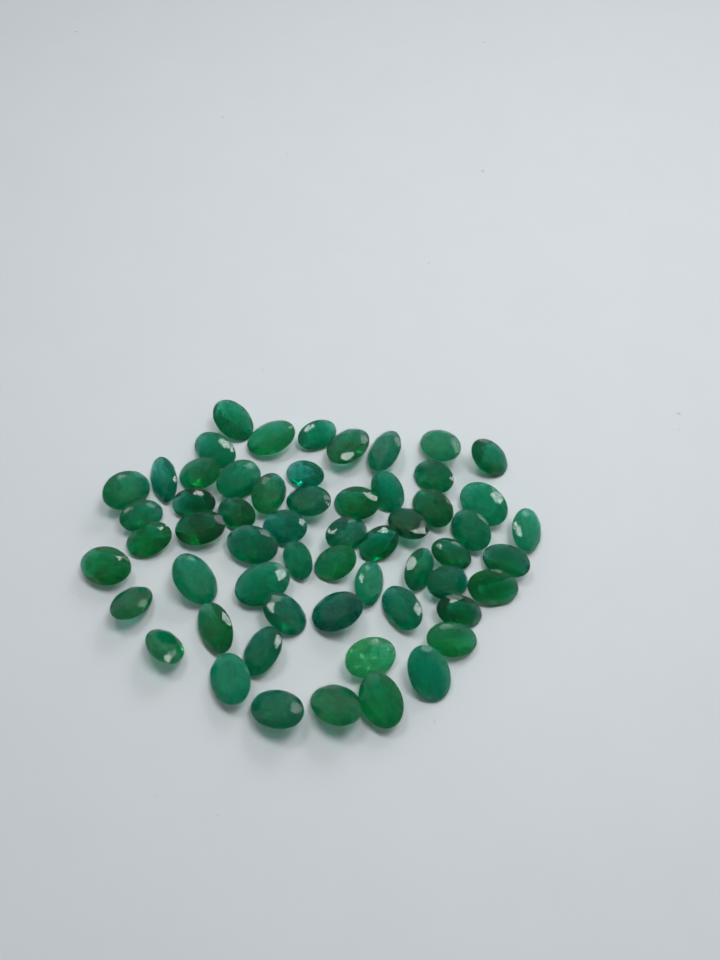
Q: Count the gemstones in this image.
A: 58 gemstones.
